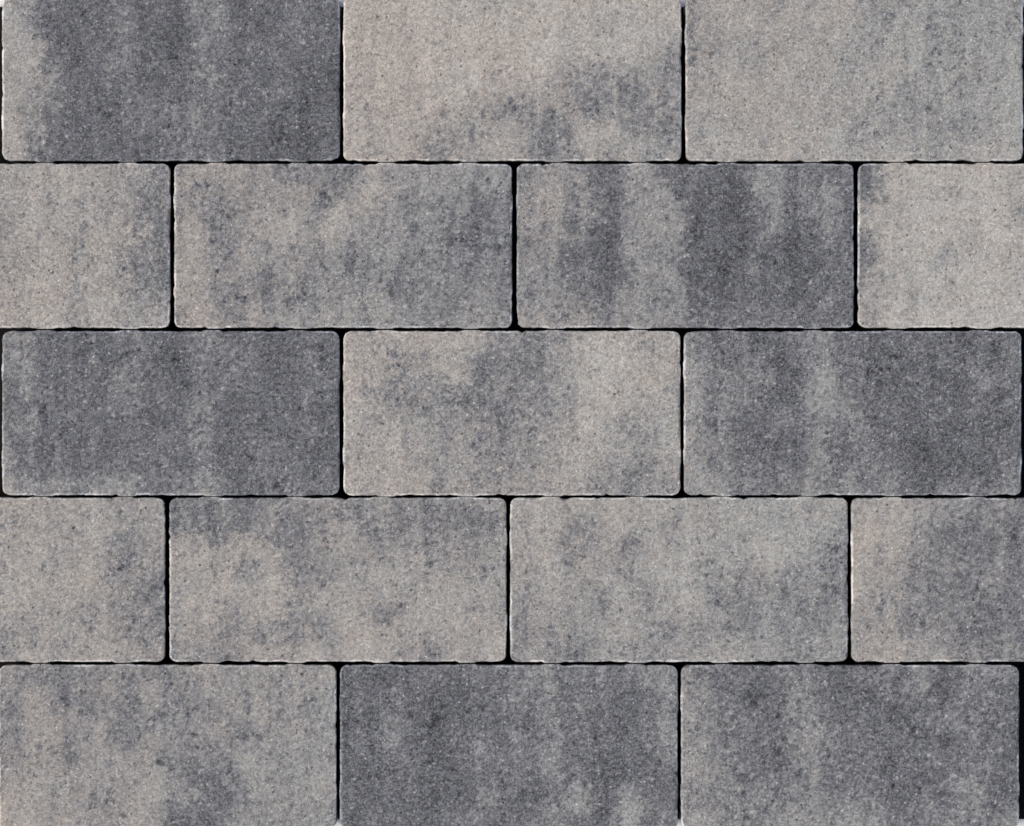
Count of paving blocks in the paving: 17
